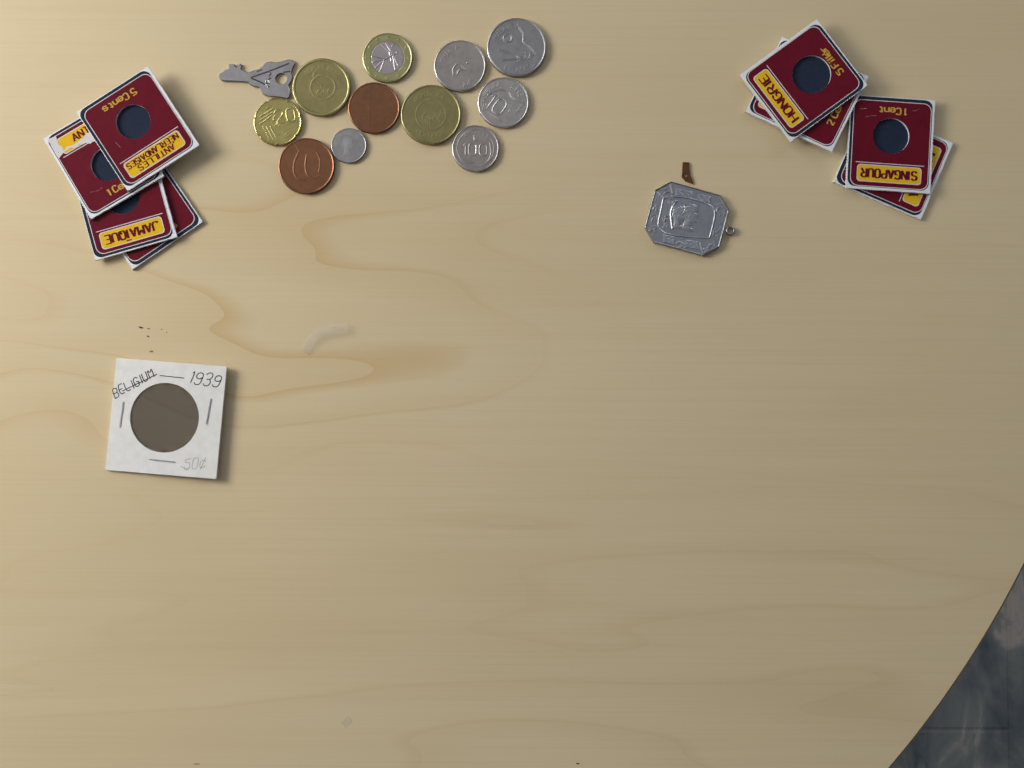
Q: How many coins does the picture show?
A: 11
